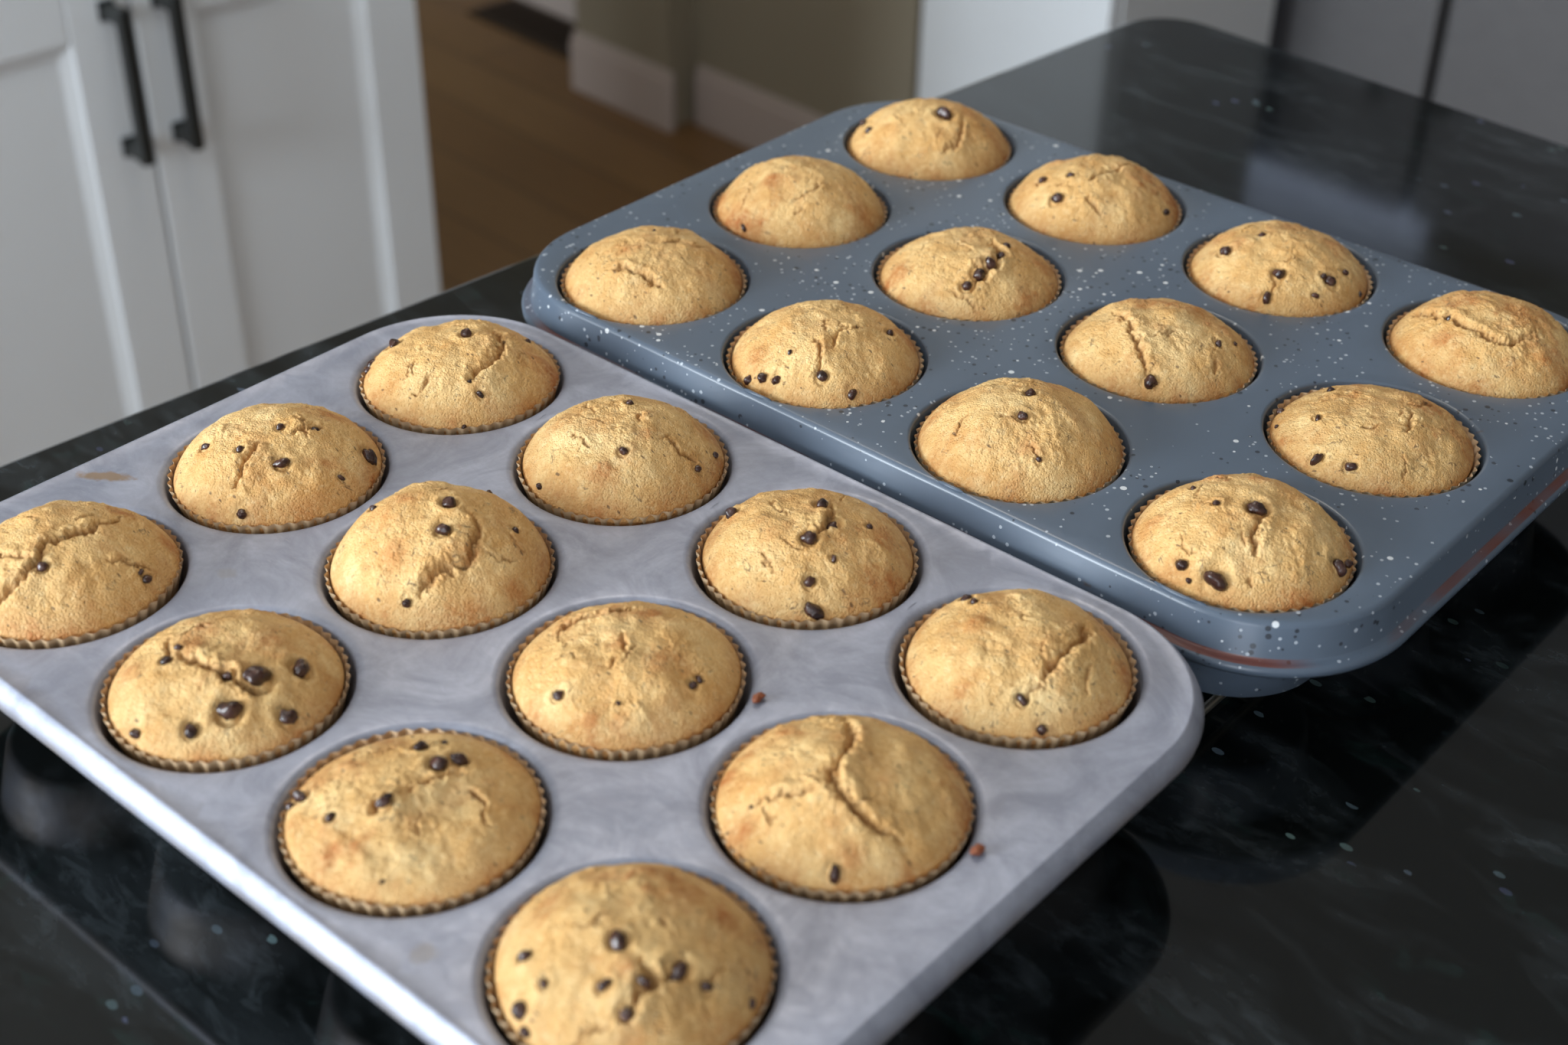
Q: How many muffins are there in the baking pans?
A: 24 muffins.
